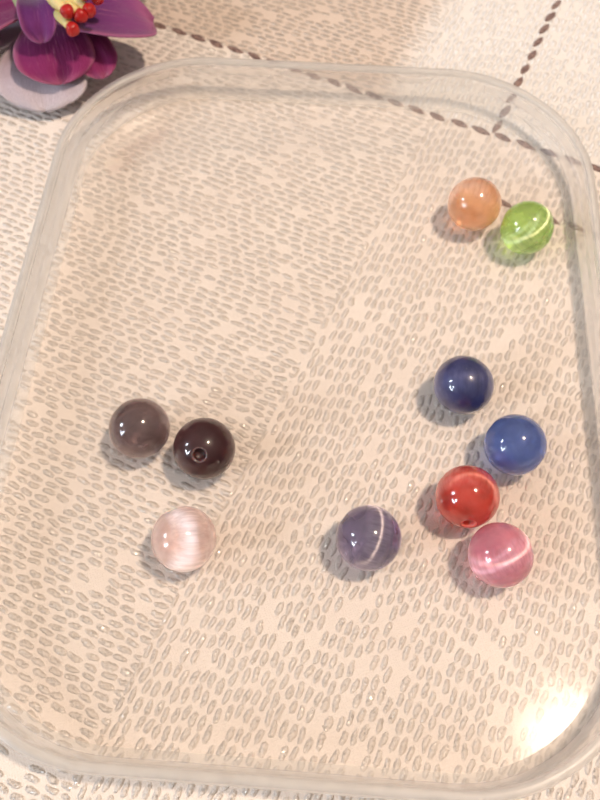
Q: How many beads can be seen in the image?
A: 10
